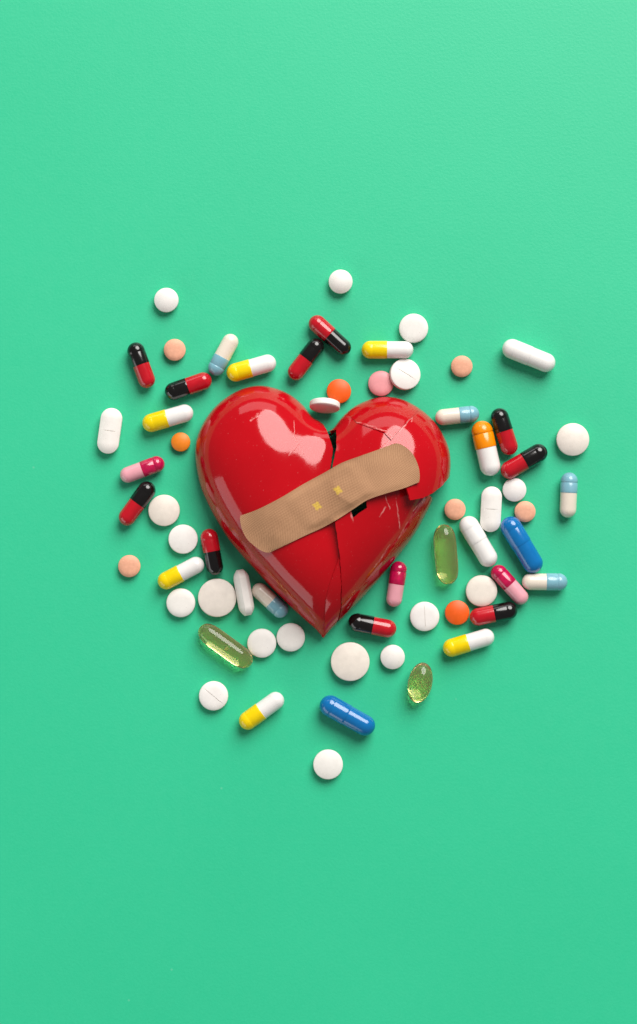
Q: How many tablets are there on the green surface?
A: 31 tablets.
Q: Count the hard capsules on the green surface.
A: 29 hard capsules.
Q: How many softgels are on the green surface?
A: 3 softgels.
